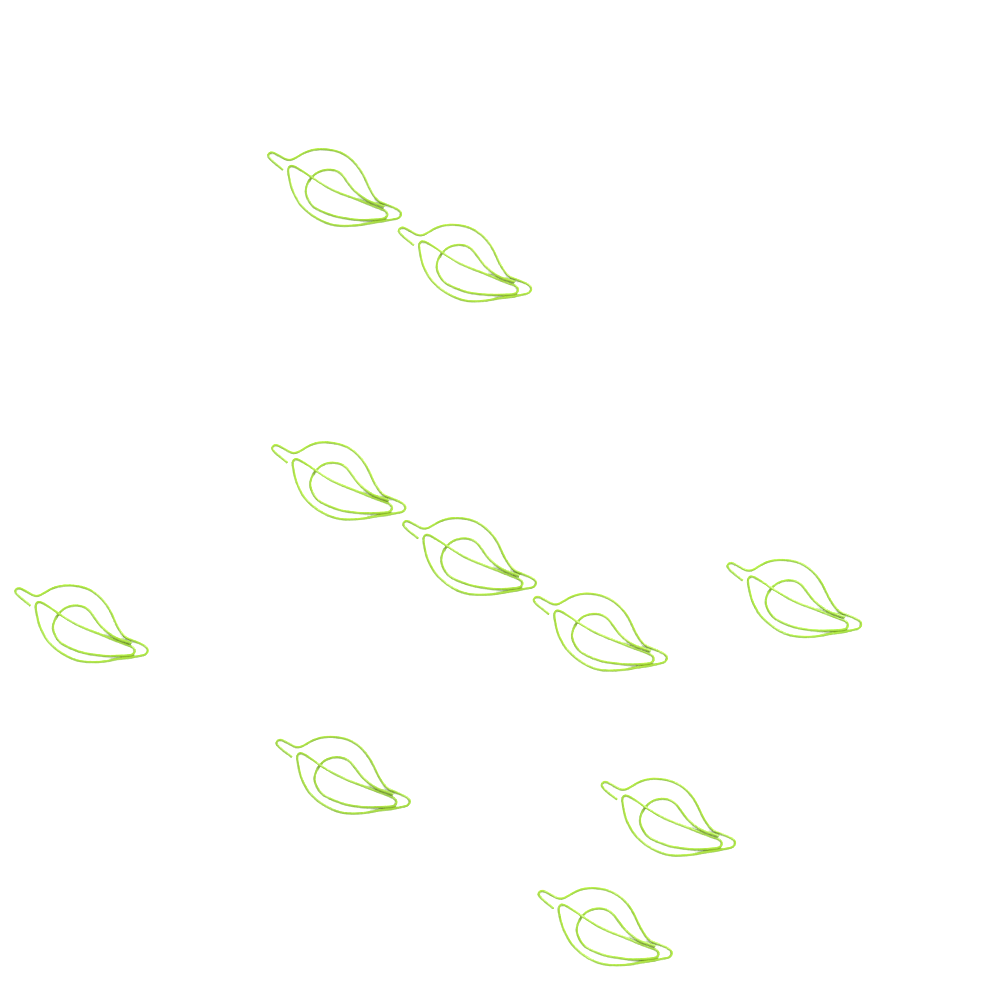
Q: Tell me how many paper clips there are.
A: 10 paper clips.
